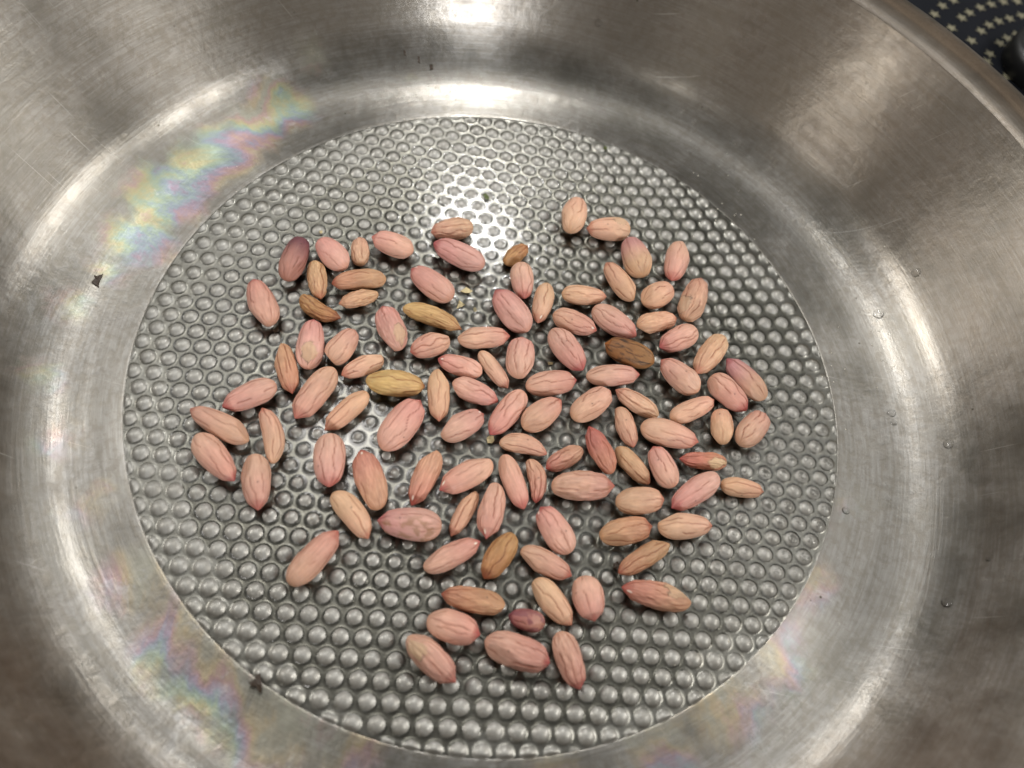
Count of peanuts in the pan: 105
